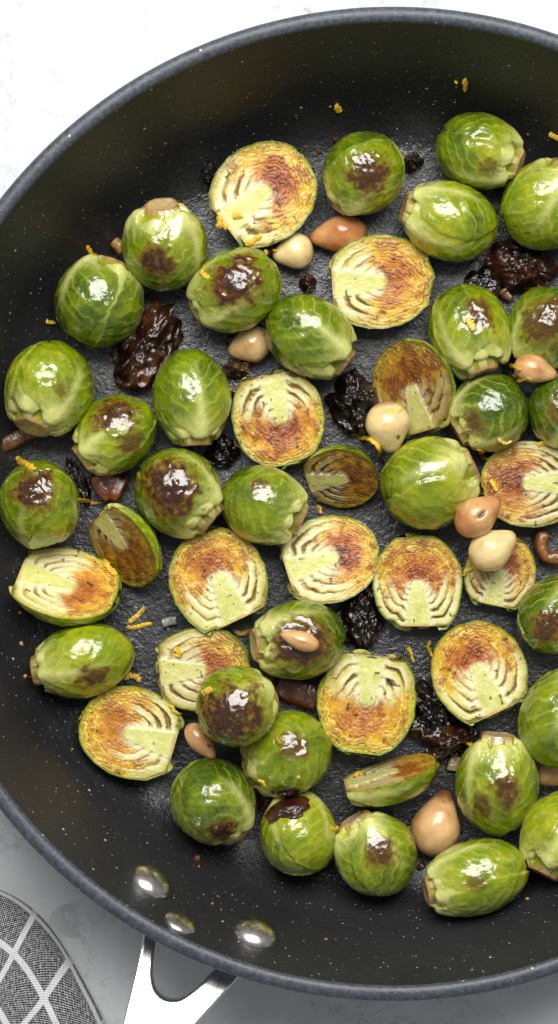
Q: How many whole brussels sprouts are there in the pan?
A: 31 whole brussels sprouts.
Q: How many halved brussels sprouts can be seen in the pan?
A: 17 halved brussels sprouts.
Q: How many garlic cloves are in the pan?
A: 11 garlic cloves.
